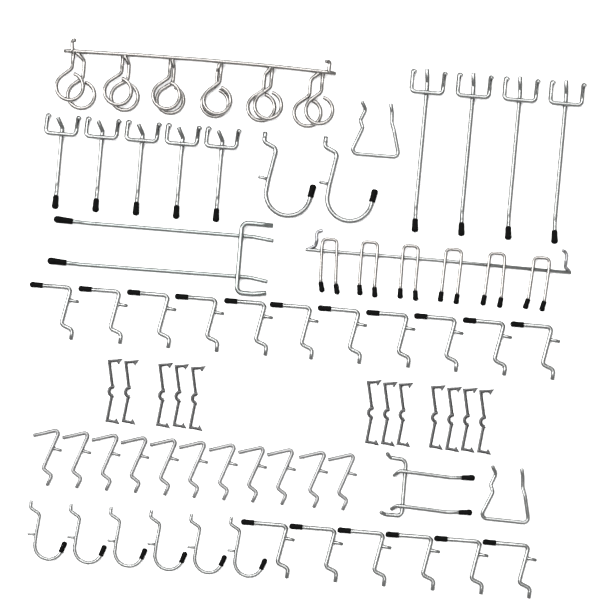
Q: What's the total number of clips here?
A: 12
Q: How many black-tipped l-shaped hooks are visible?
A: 17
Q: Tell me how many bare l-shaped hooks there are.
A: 11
